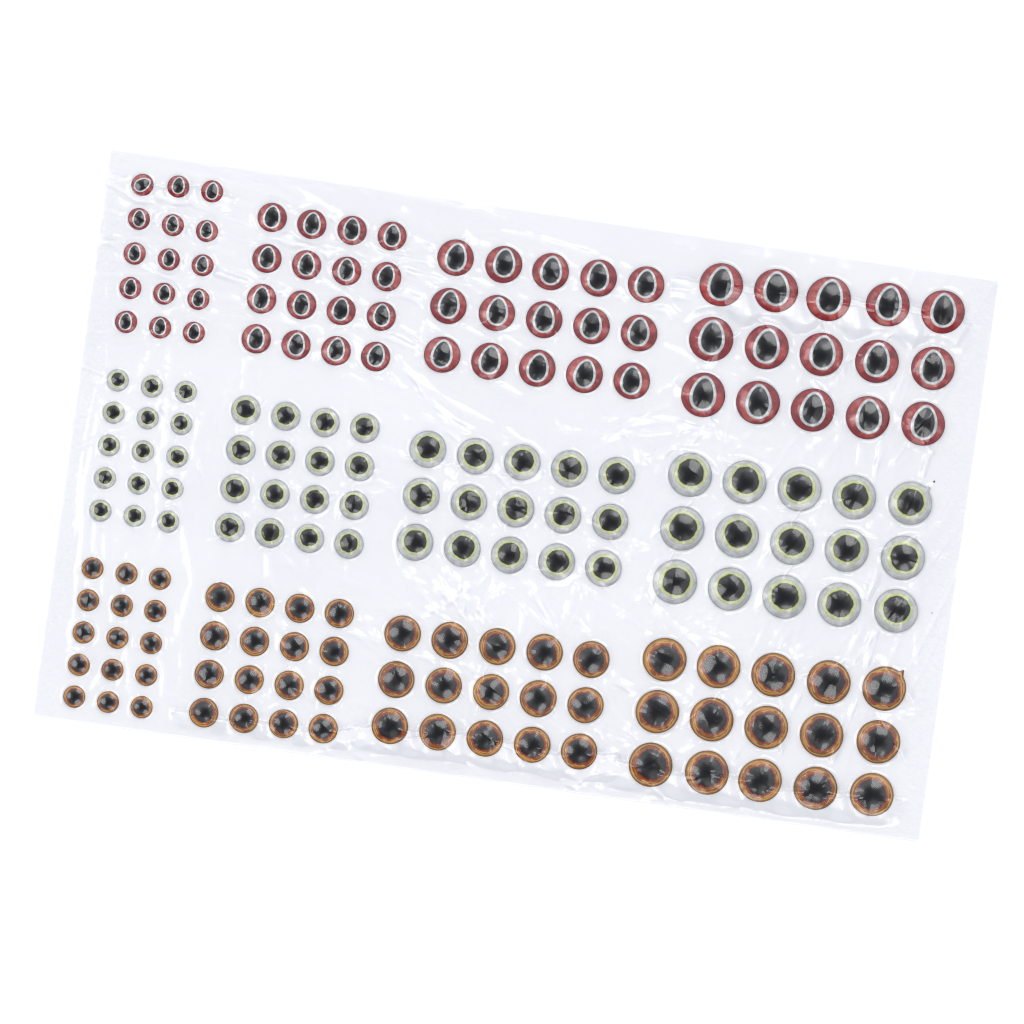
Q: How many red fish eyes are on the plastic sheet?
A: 61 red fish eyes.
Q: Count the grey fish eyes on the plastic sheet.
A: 61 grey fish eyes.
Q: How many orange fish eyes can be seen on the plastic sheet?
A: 61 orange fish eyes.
